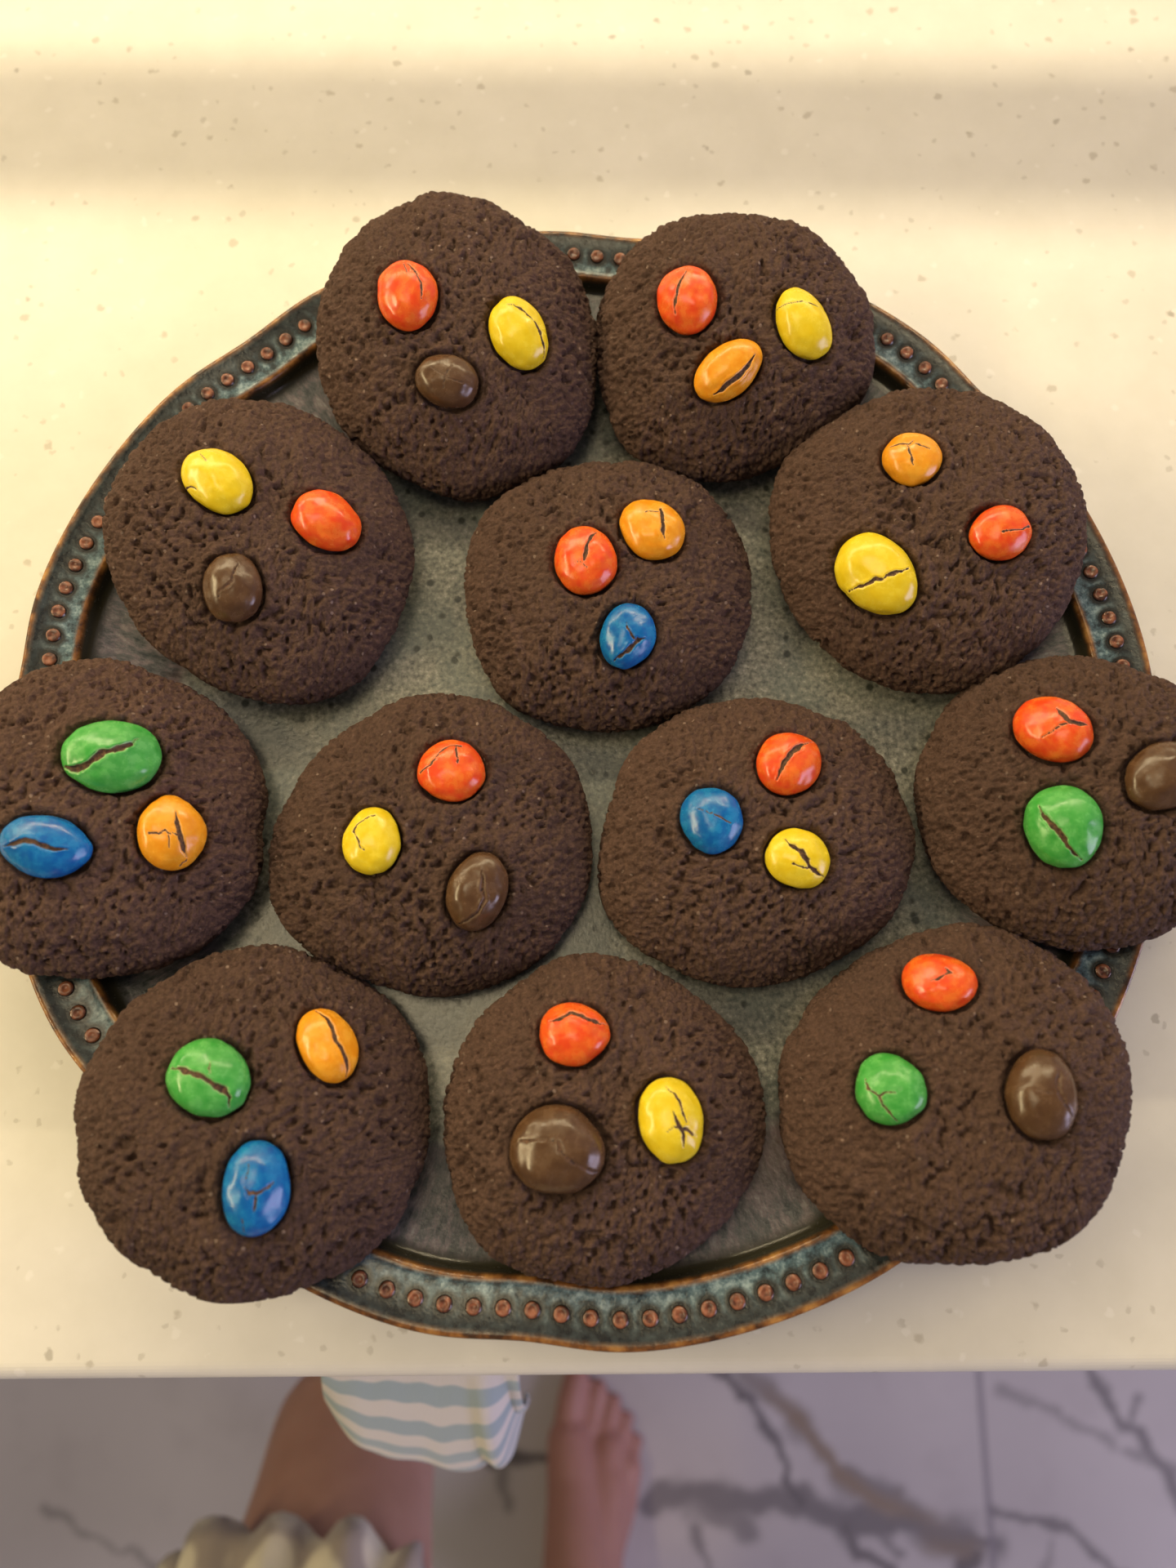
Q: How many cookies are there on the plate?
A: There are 12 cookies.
